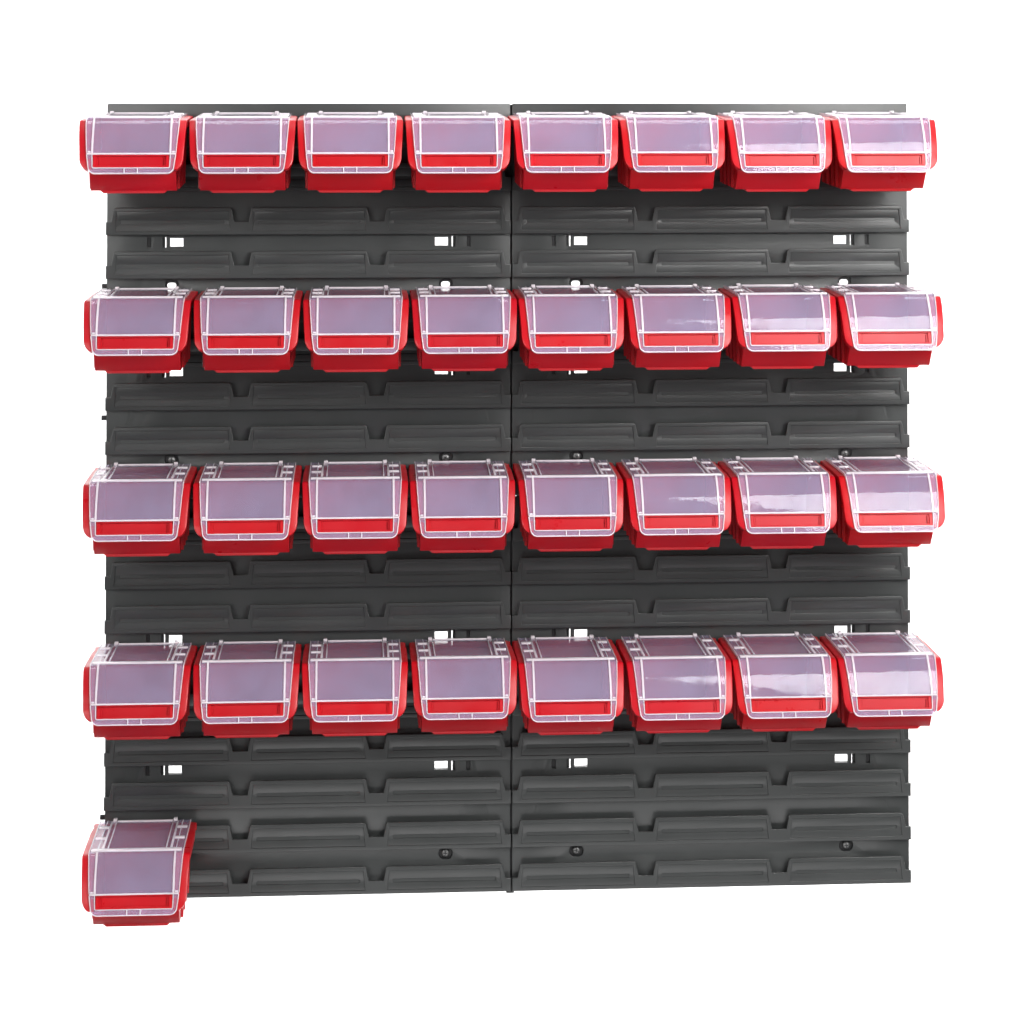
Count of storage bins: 33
